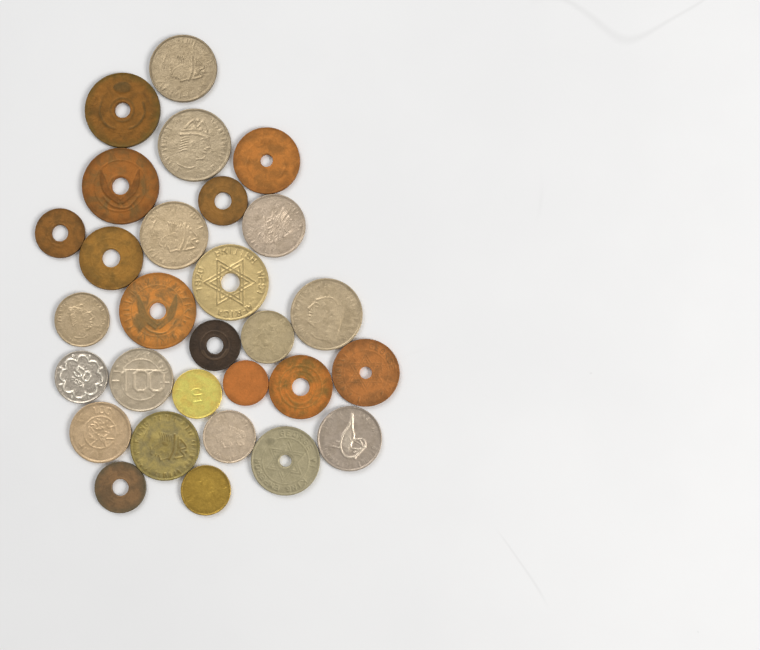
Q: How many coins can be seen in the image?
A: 29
